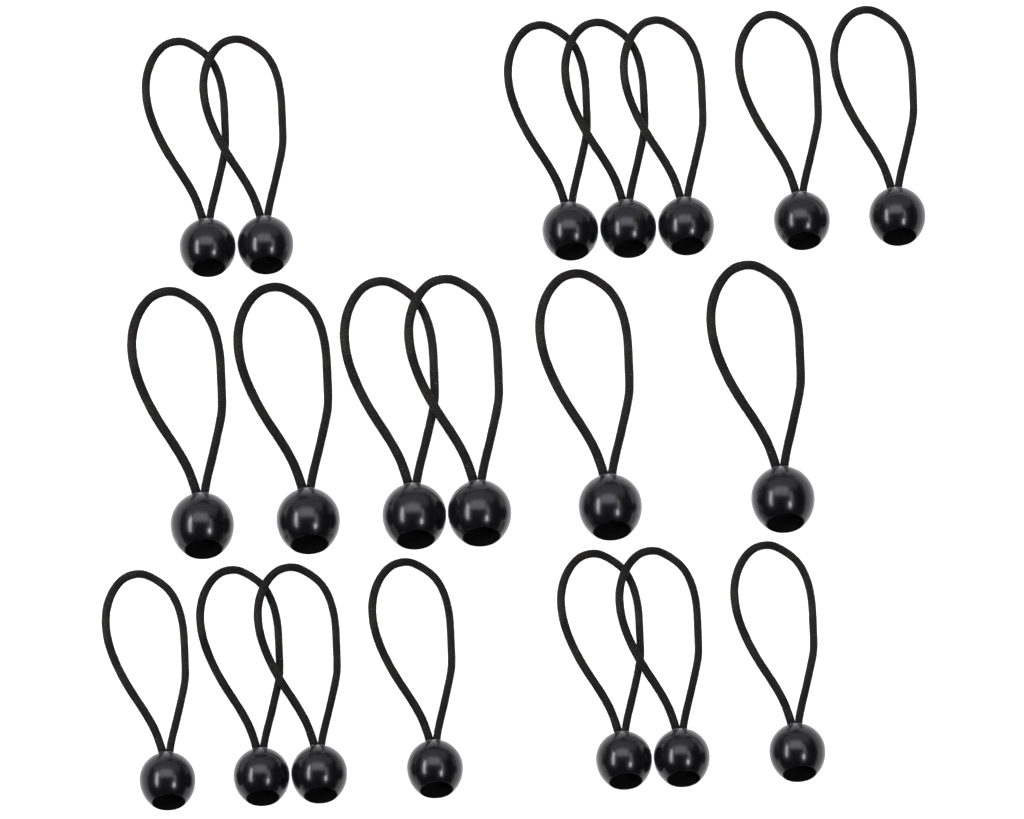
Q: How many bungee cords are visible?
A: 20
